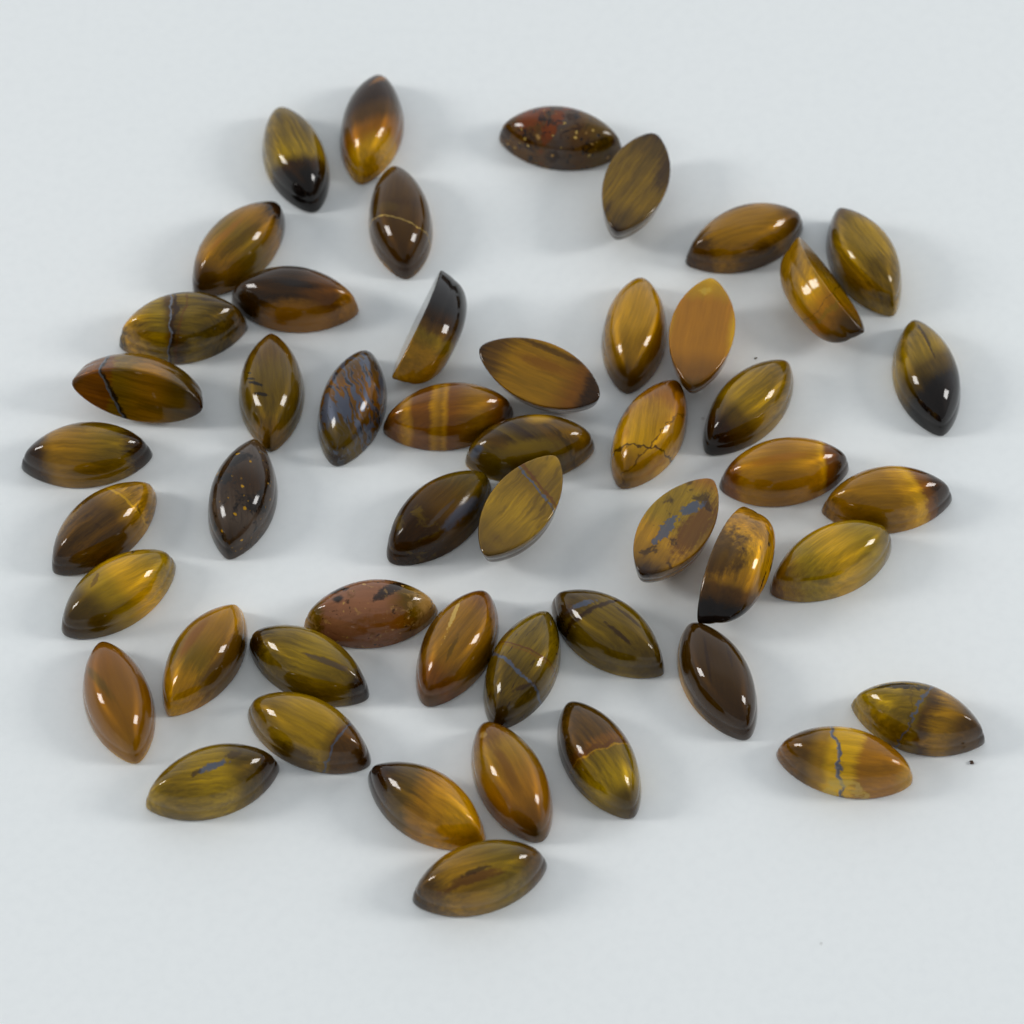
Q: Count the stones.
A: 50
